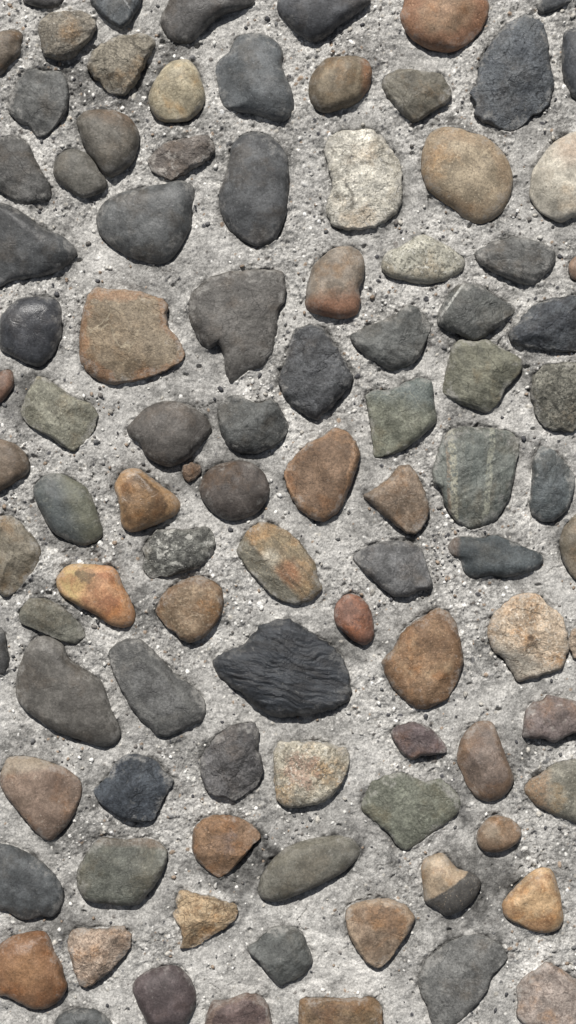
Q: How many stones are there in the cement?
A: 97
